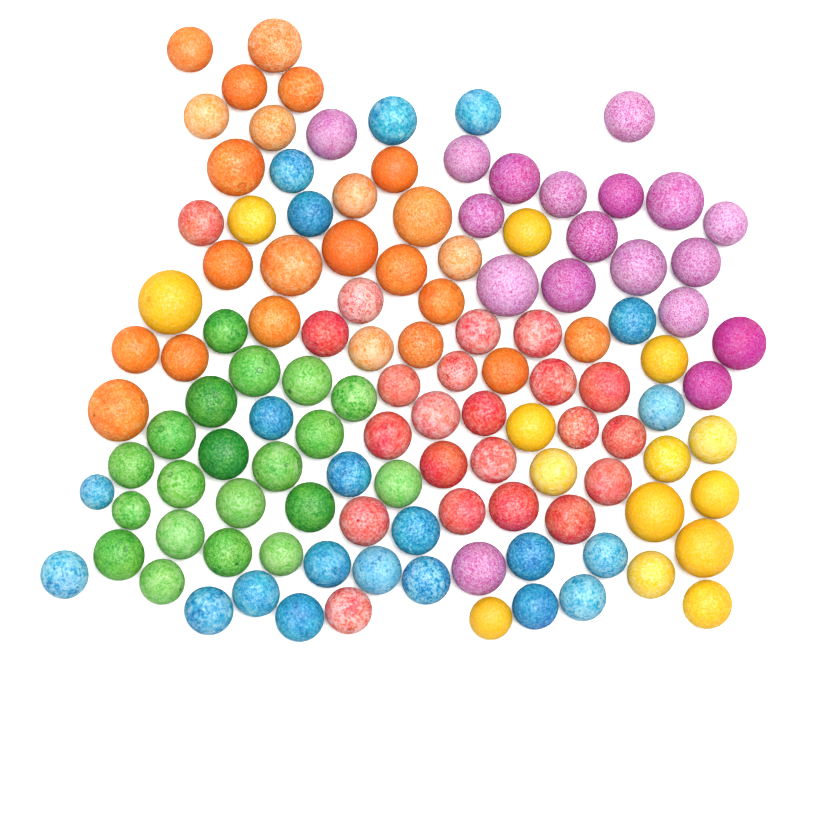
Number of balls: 119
